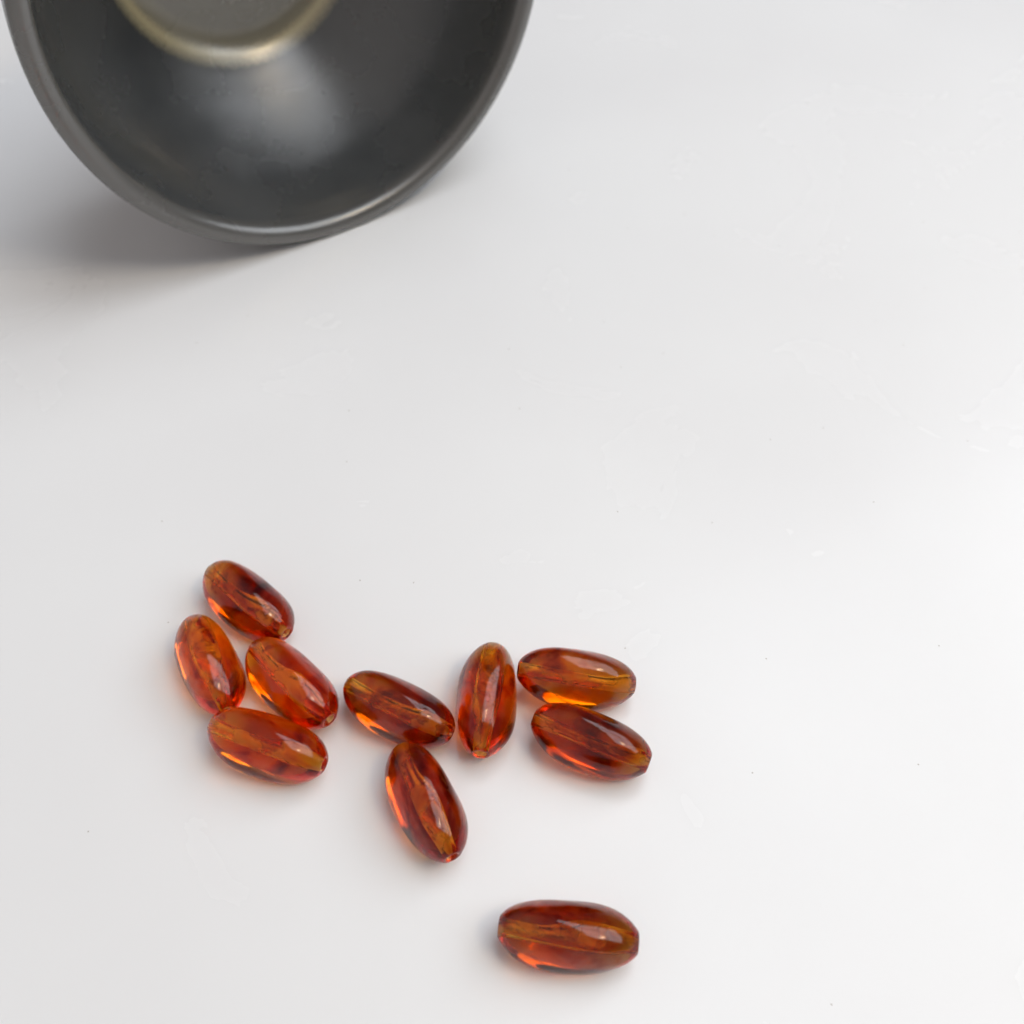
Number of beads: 10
